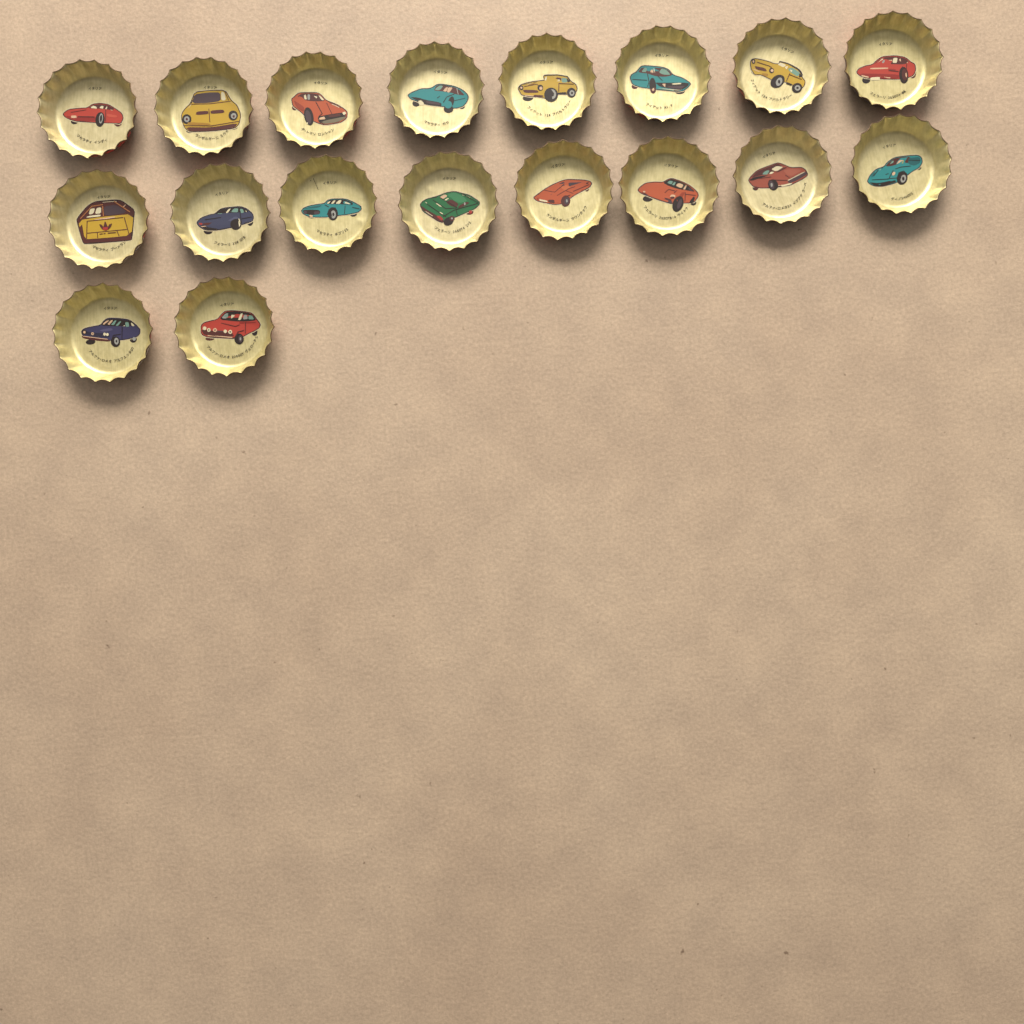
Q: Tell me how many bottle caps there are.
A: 18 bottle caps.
